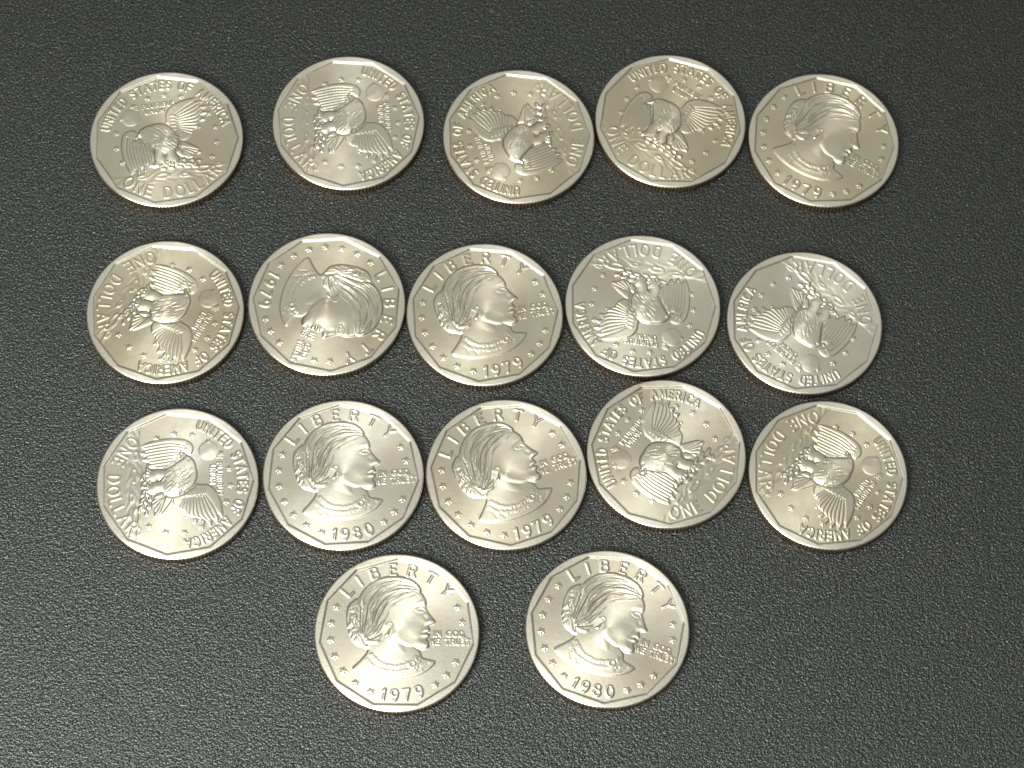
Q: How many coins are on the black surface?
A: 17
